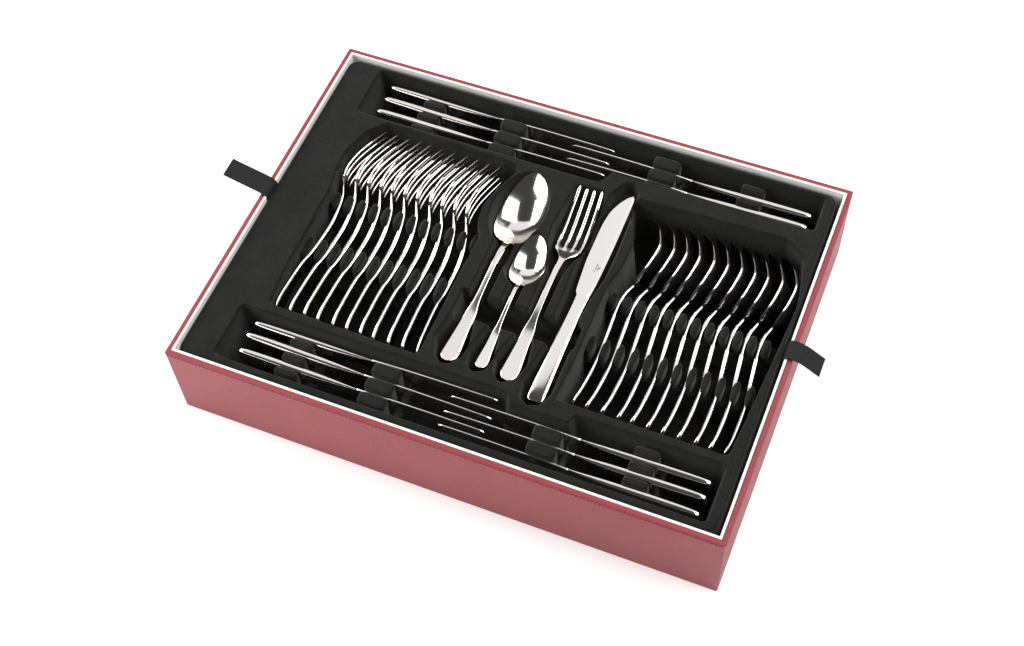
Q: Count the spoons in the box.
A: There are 13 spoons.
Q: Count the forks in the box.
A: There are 12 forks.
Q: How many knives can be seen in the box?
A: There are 12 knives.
